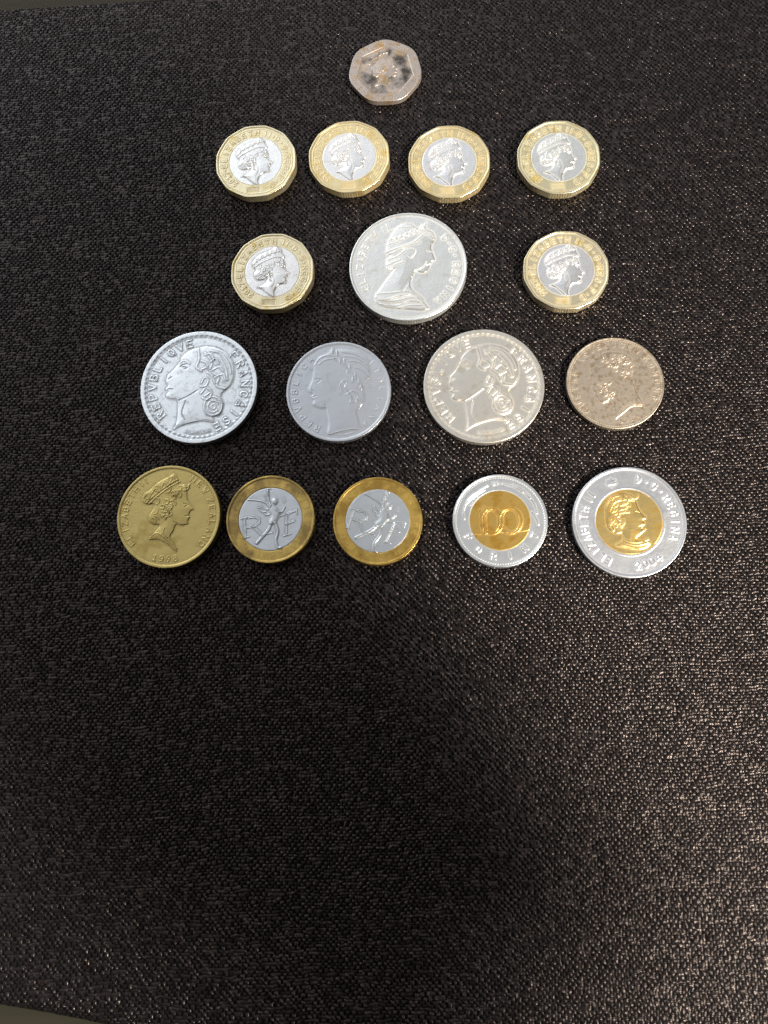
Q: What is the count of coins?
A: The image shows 17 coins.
